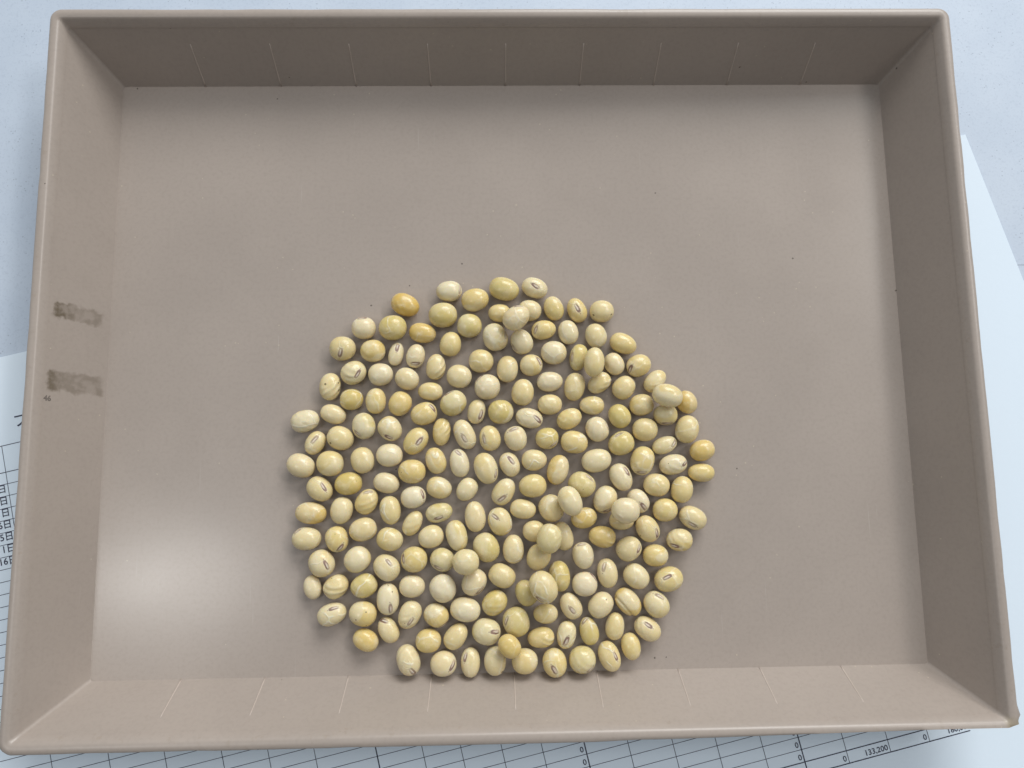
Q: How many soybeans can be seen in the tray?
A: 200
